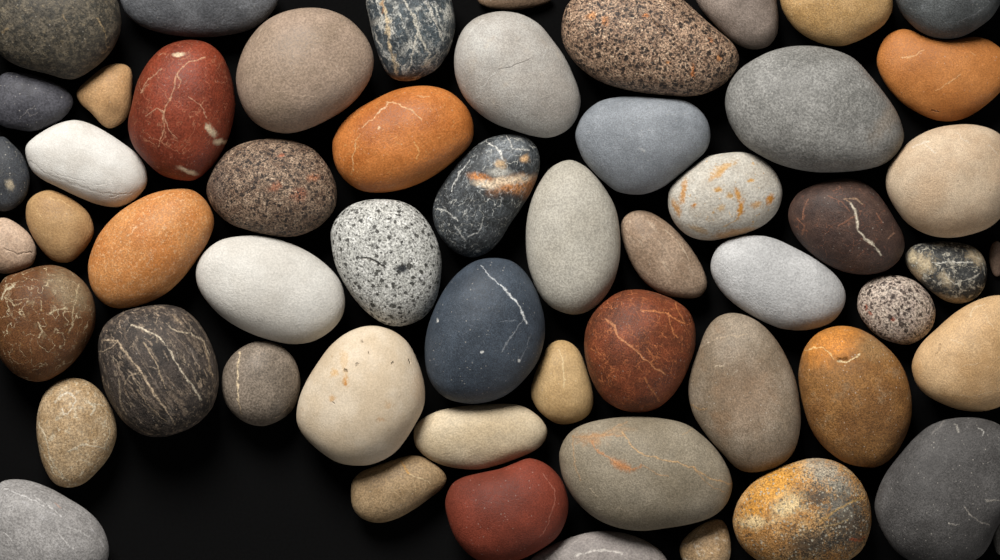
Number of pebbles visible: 56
